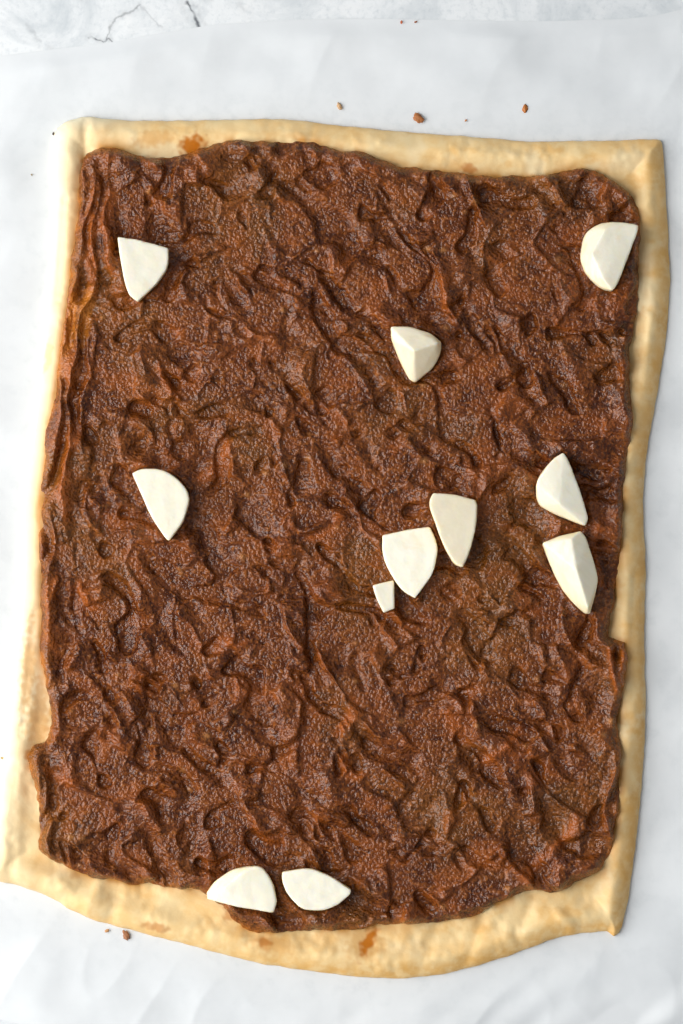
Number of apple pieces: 11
